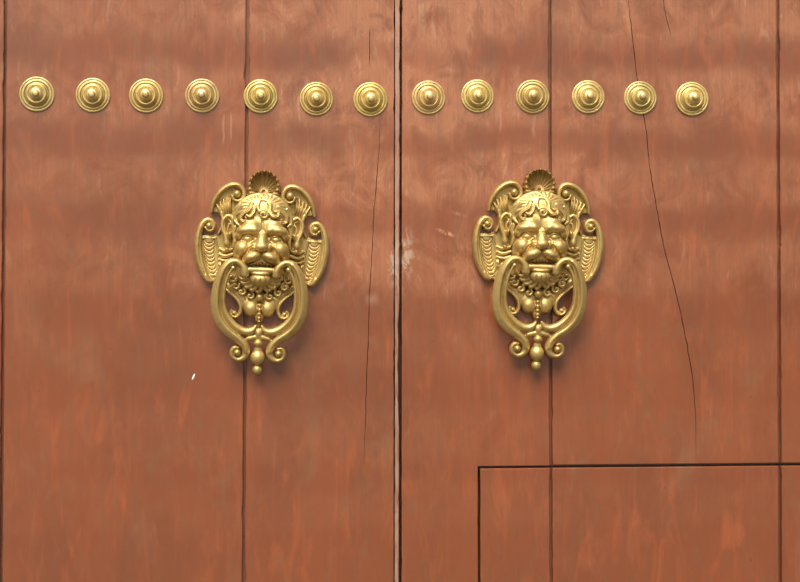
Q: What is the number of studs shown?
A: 13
